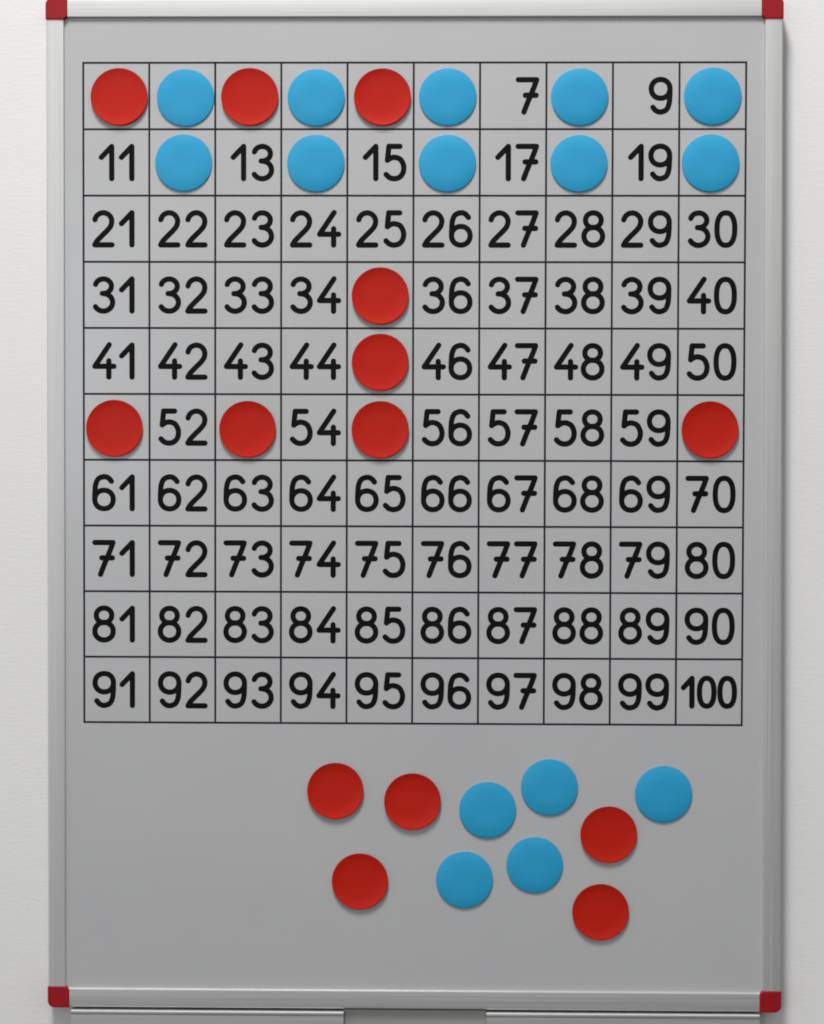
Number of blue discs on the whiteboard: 15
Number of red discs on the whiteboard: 14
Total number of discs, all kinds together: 29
